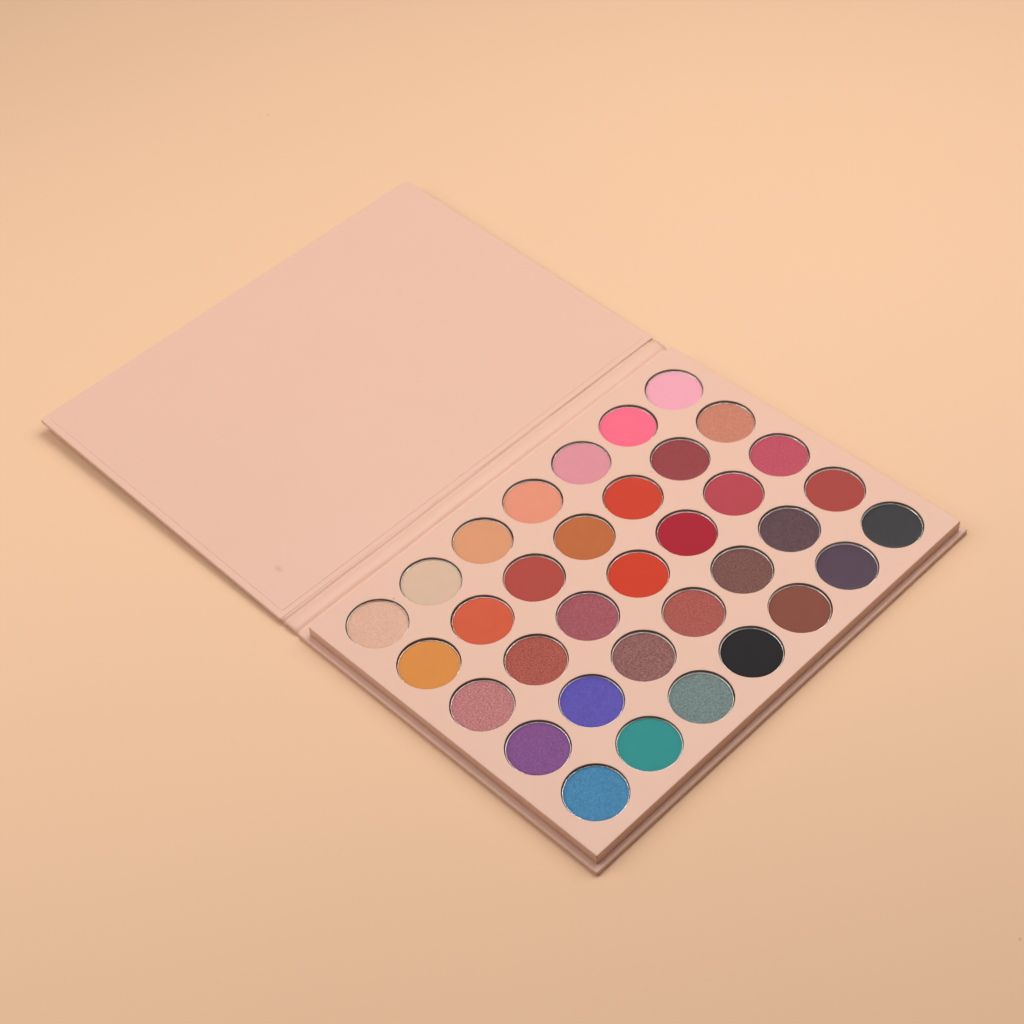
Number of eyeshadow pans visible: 35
